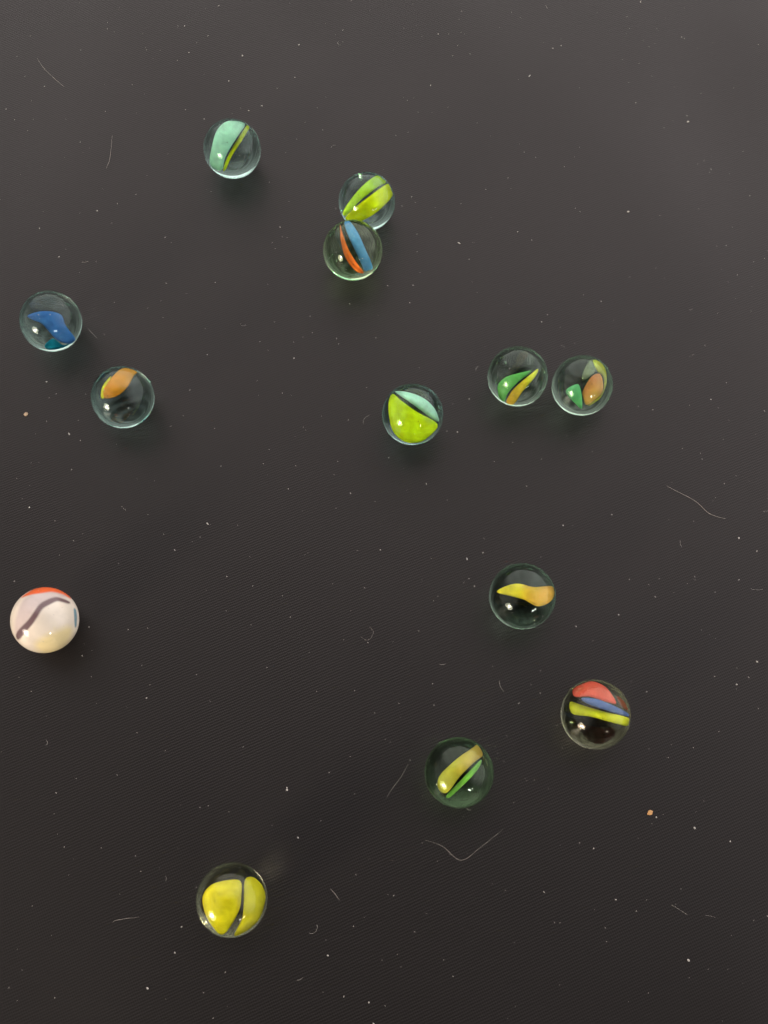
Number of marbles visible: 13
